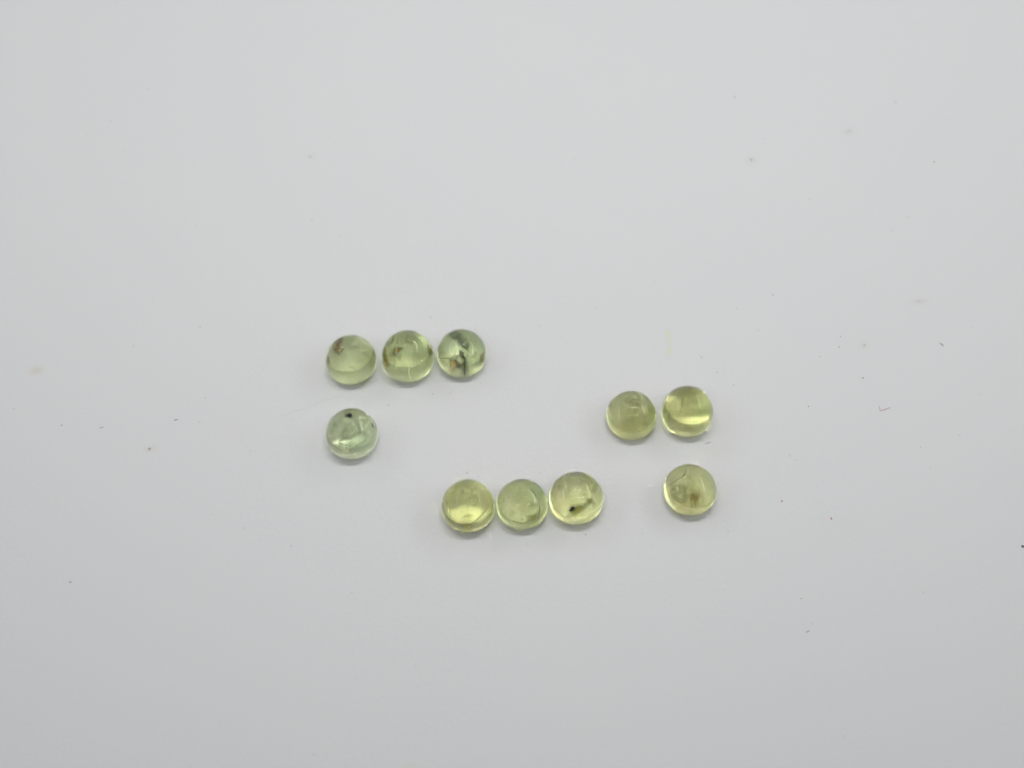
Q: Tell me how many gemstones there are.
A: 10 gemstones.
